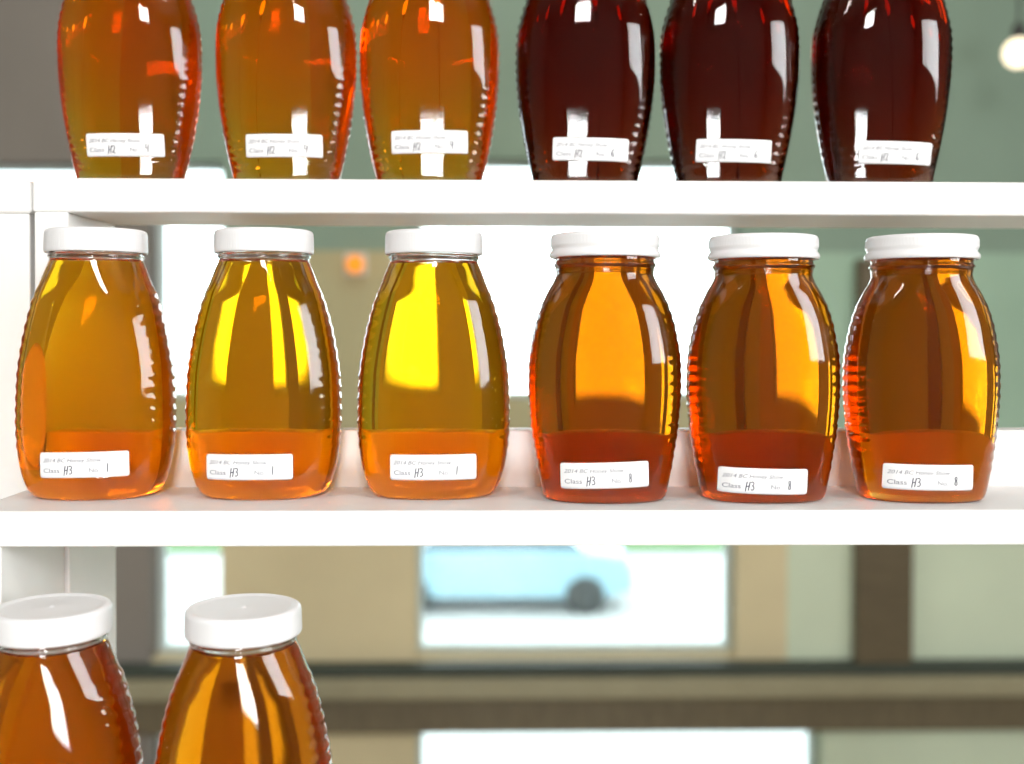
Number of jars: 14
